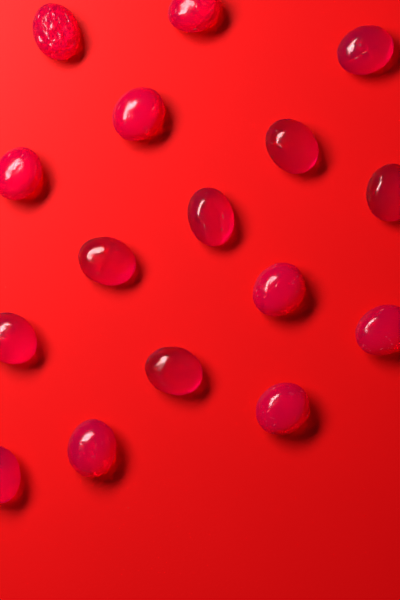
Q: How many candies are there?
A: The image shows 16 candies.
